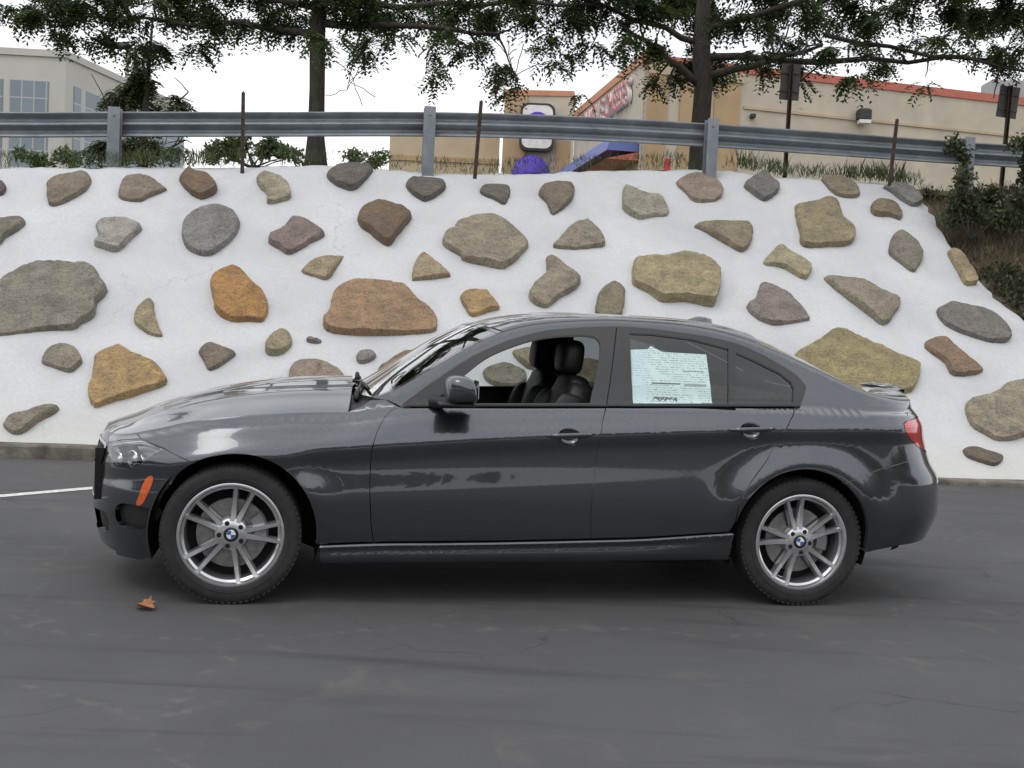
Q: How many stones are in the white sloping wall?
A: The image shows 56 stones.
